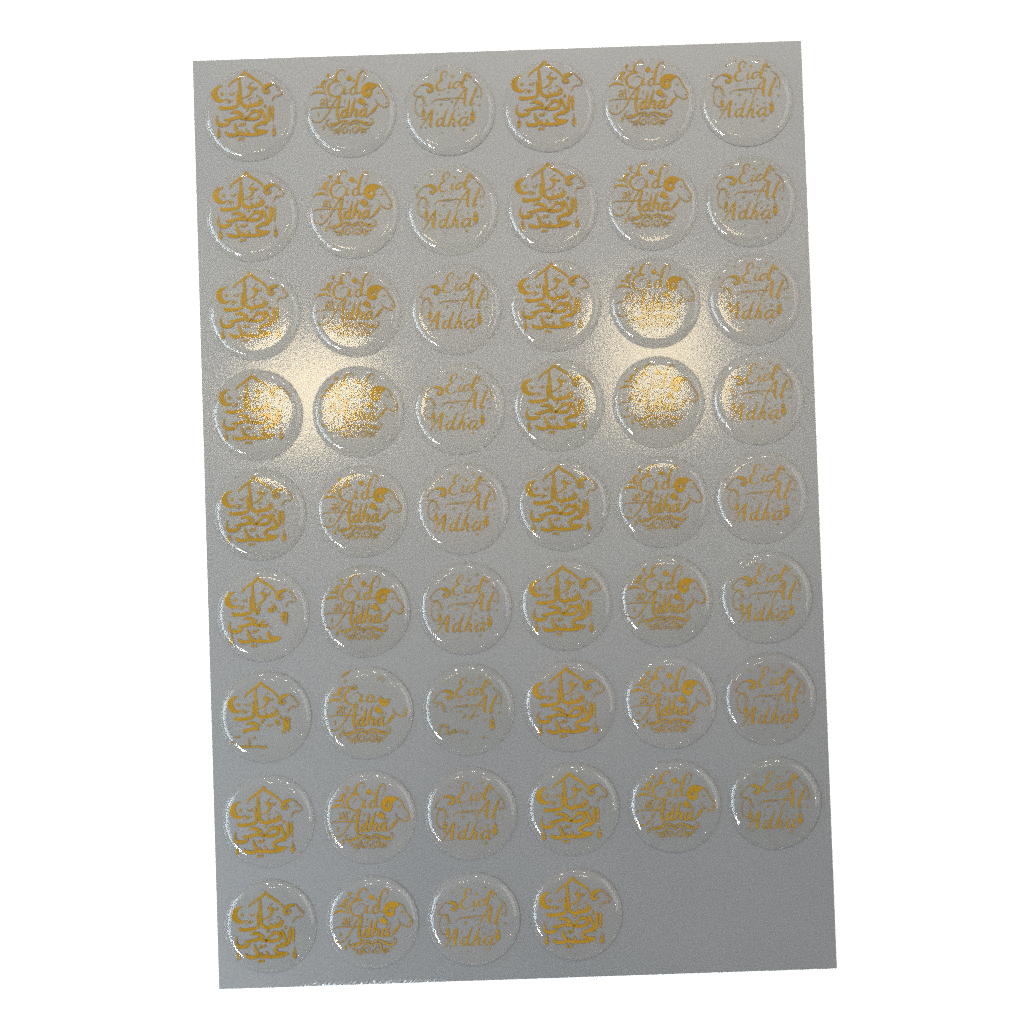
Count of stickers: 52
